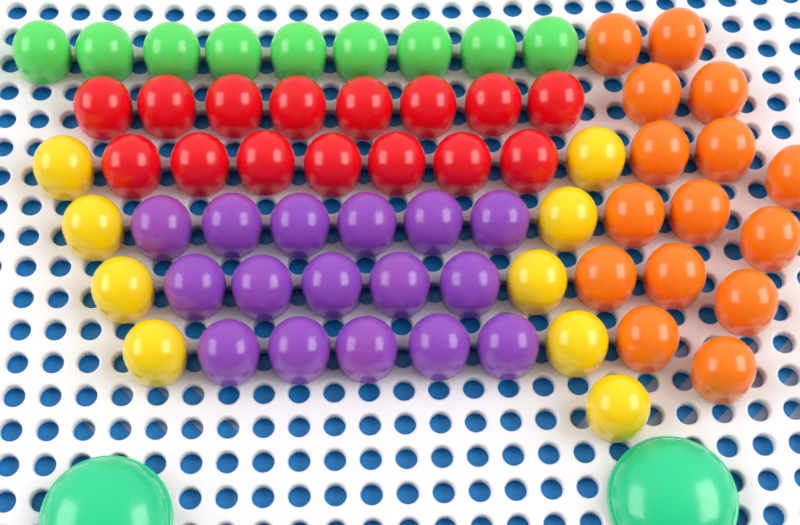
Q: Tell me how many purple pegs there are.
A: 16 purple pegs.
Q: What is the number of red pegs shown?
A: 15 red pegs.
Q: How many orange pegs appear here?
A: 15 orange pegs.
